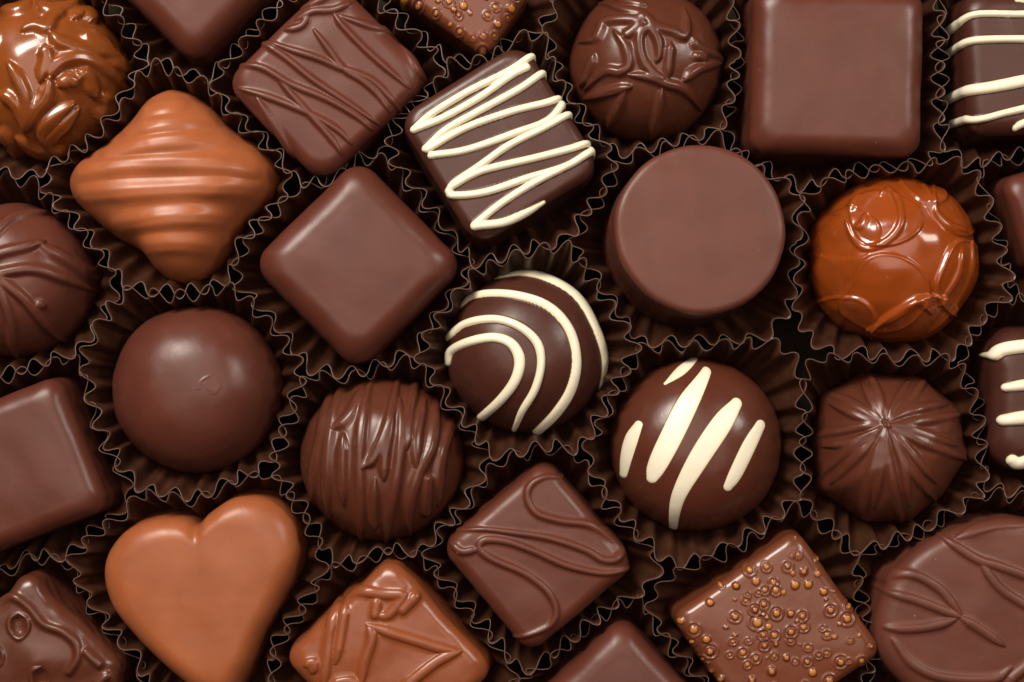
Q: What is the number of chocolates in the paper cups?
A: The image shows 28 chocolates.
